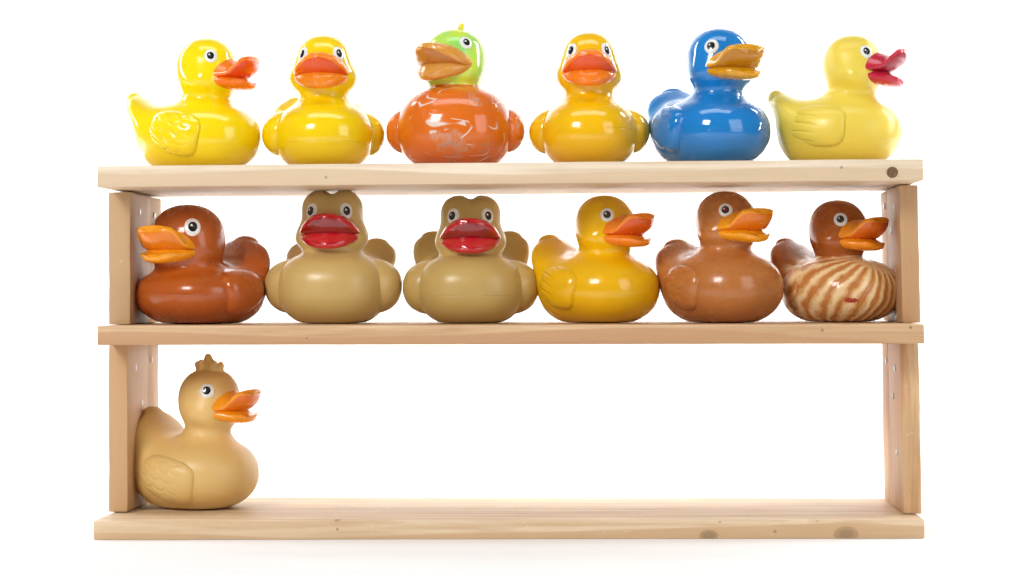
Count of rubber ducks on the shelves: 13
